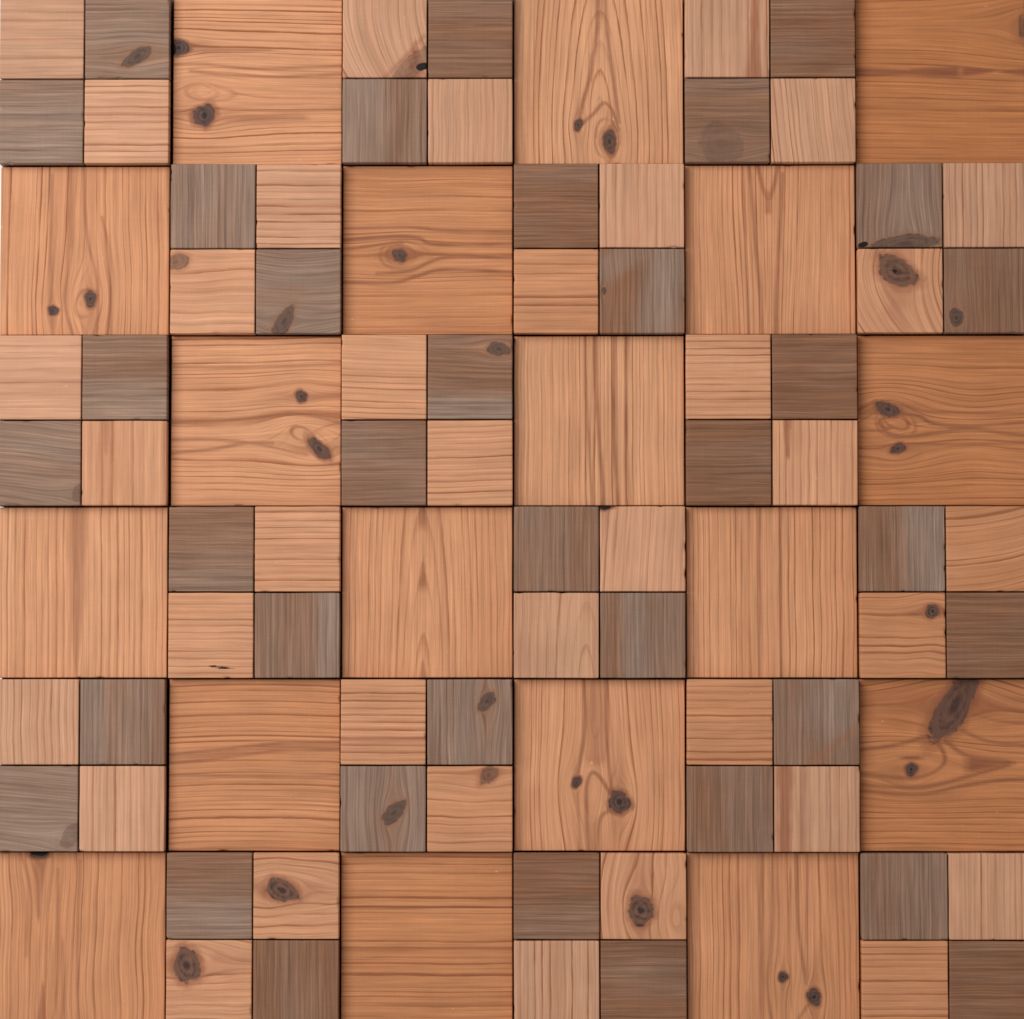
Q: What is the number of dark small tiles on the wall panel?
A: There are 36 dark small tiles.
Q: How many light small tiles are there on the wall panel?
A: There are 36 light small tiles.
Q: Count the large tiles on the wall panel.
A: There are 18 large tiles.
